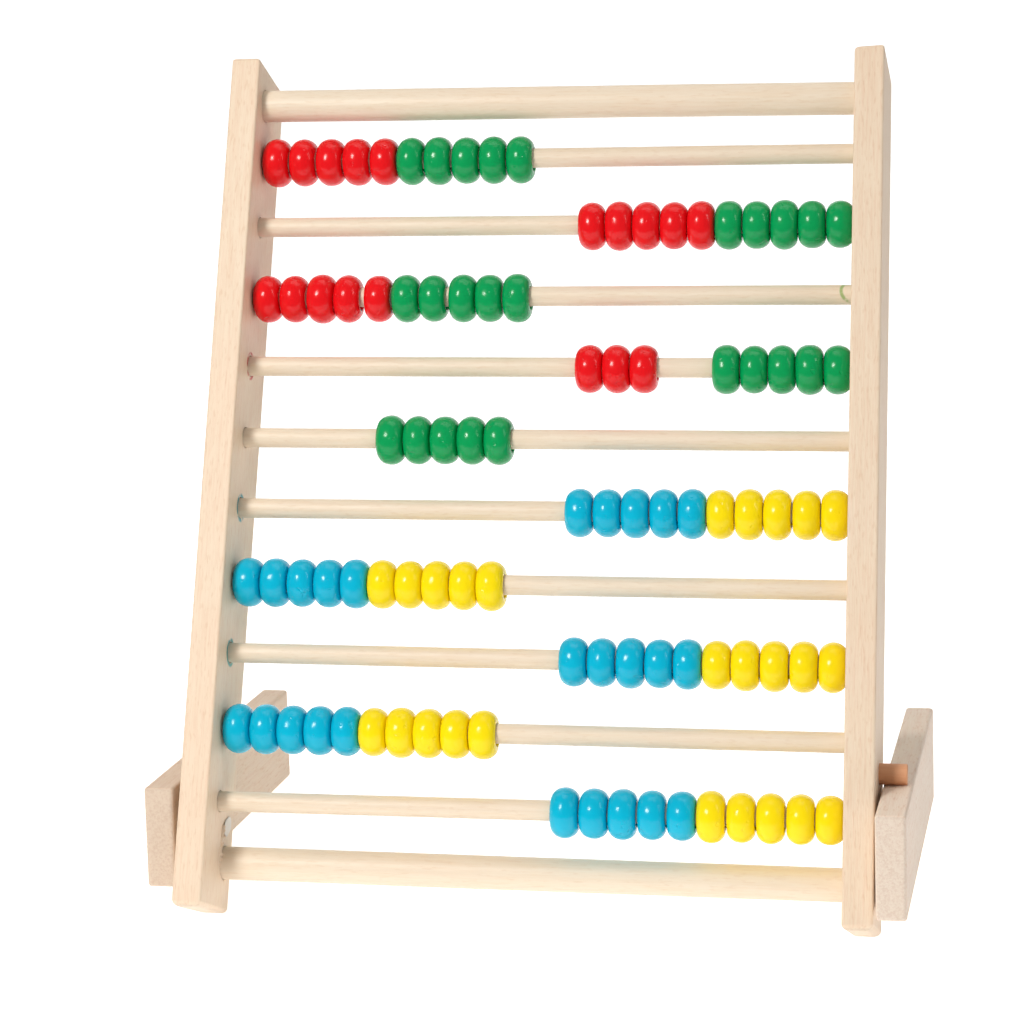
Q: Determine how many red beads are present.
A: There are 18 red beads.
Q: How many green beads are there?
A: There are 25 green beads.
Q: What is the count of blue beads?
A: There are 25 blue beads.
